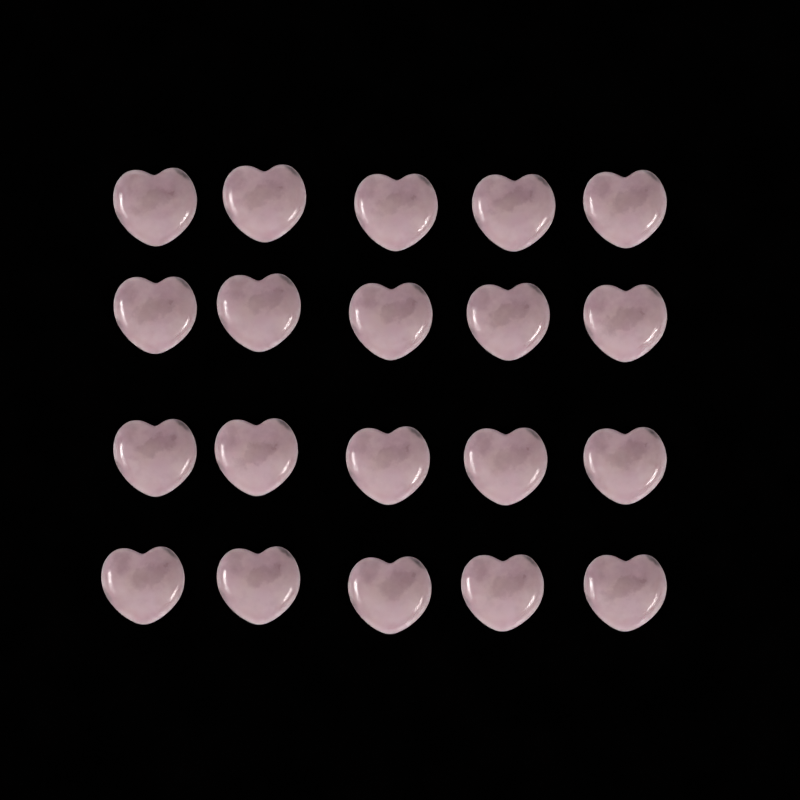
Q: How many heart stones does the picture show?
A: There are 20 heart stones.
